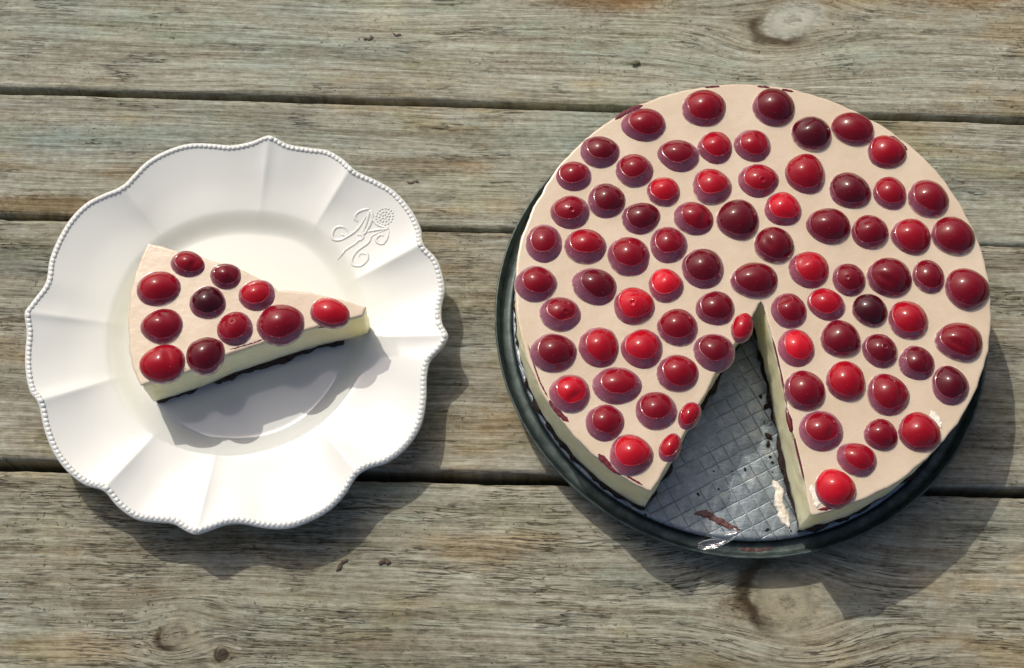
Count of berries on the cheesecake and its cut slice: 90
